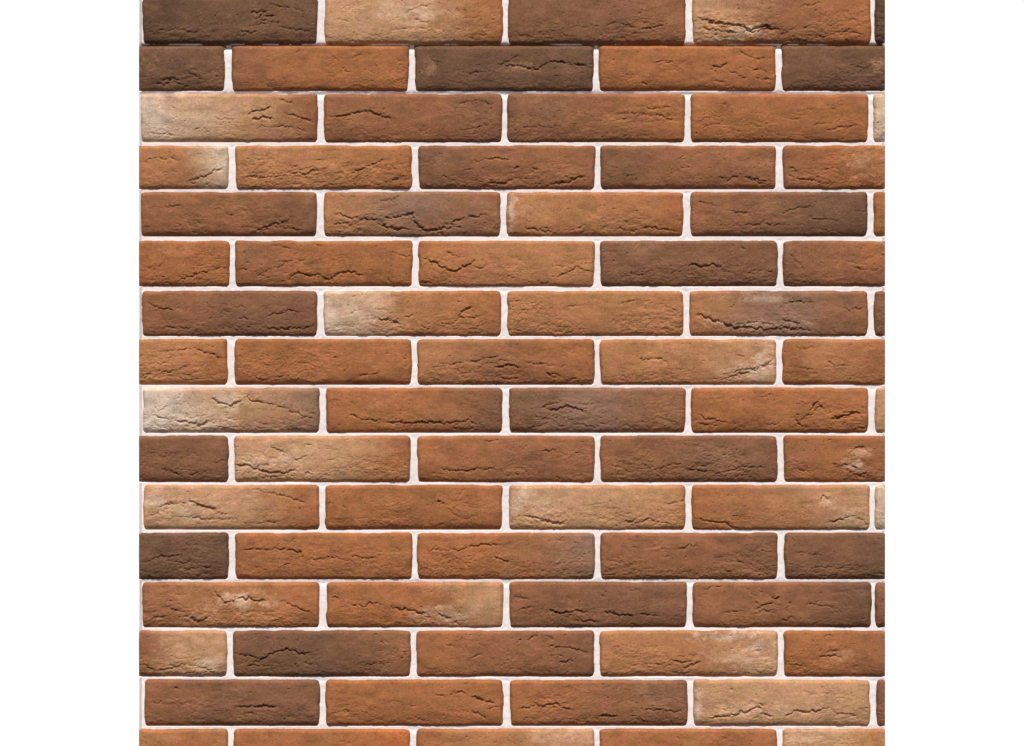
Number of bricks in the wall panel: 80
